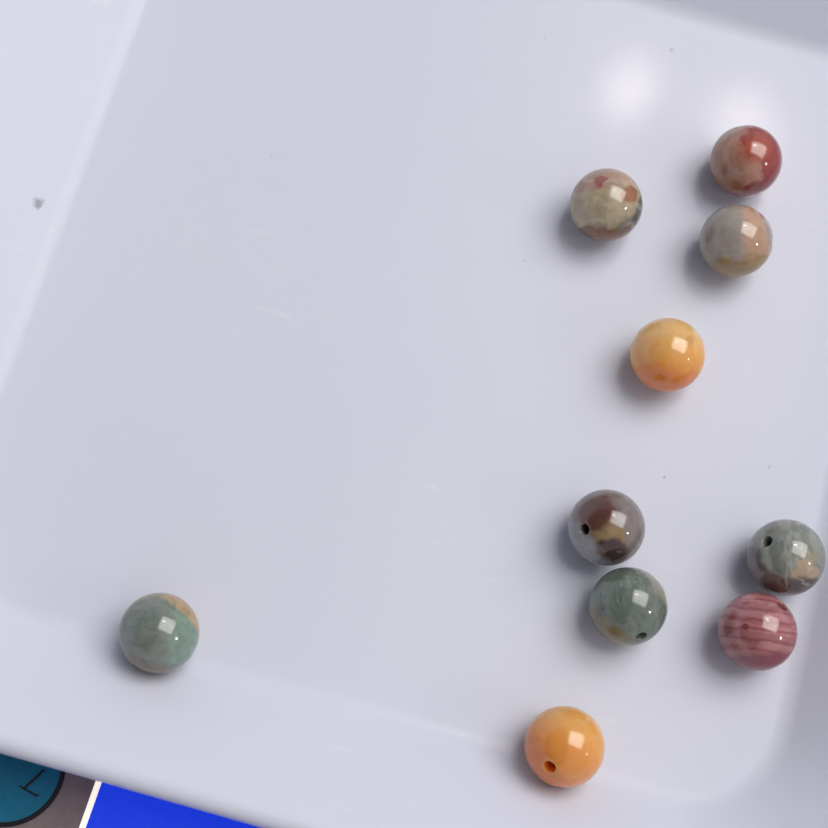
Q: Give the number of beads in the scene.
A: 10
